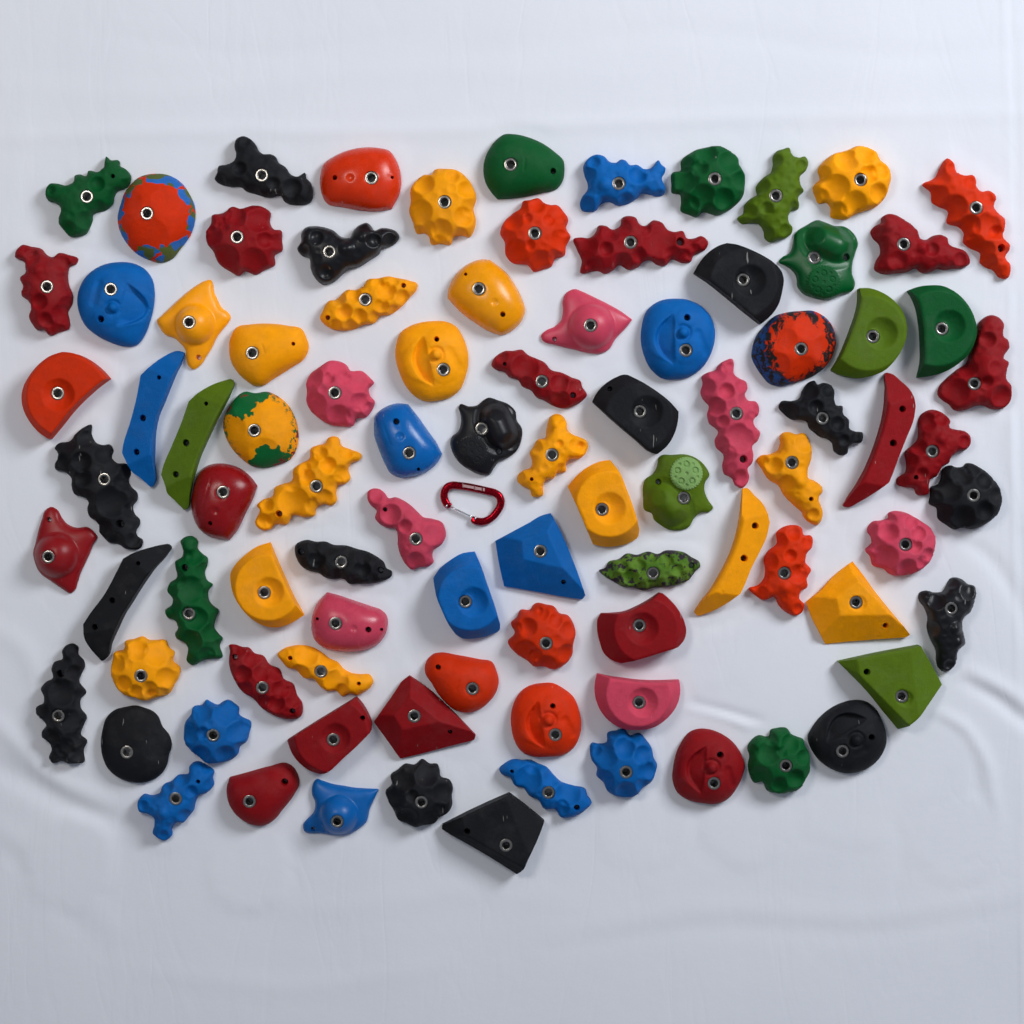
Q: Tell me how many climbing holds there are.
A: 91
